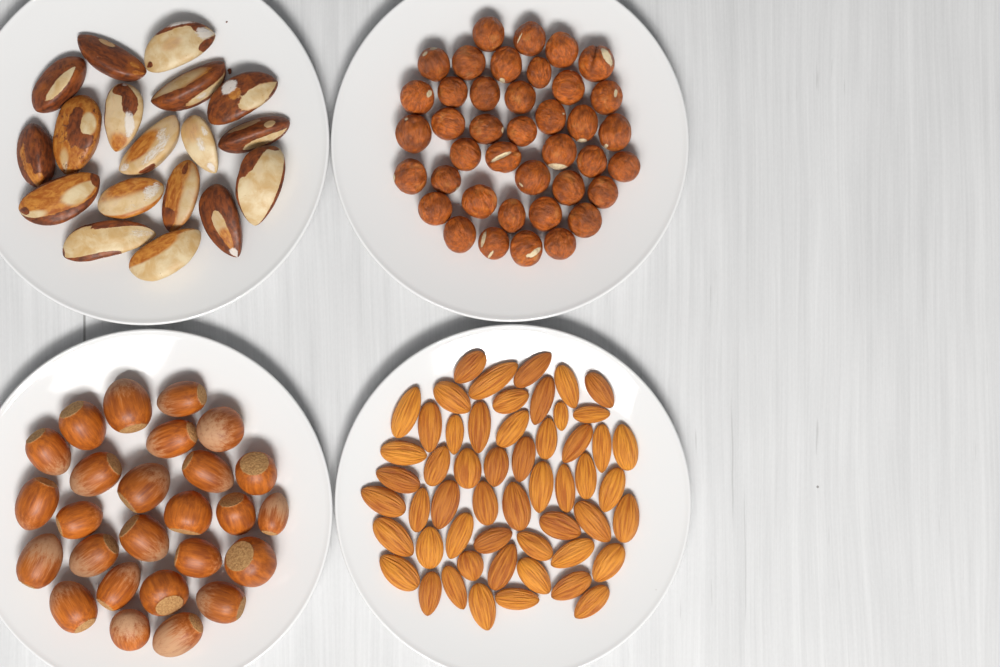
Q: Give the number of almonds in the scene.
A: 54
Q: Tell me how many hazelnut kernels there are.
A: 40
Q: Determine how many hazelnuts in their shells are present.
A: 26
